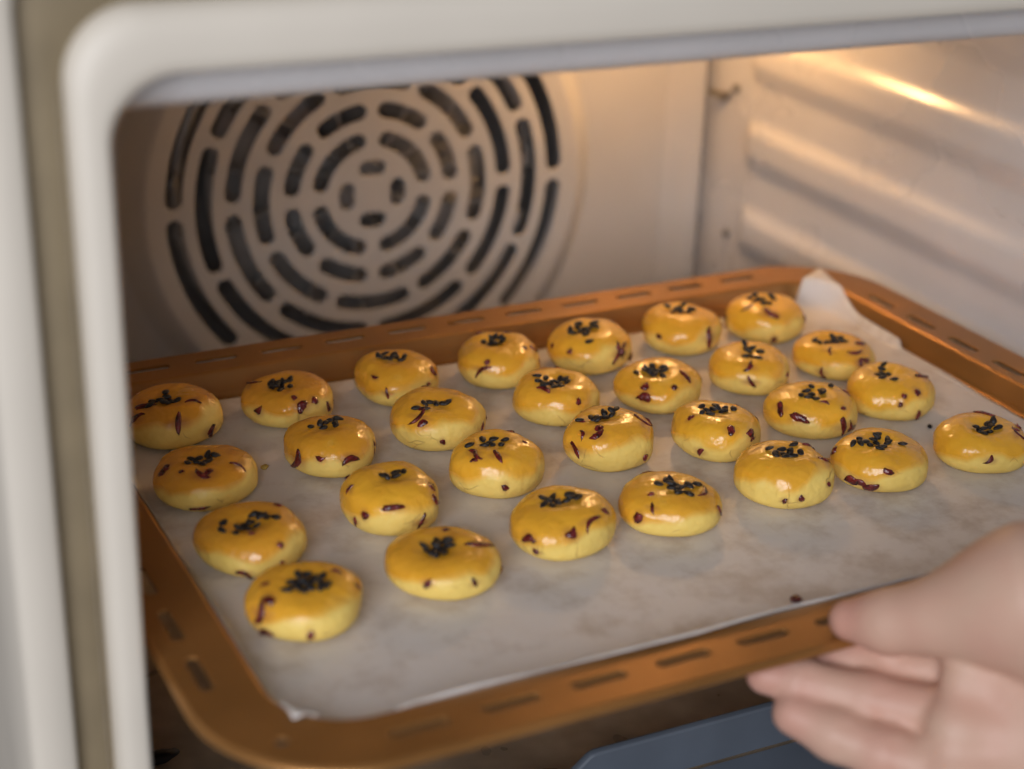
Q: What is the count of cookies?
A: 28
